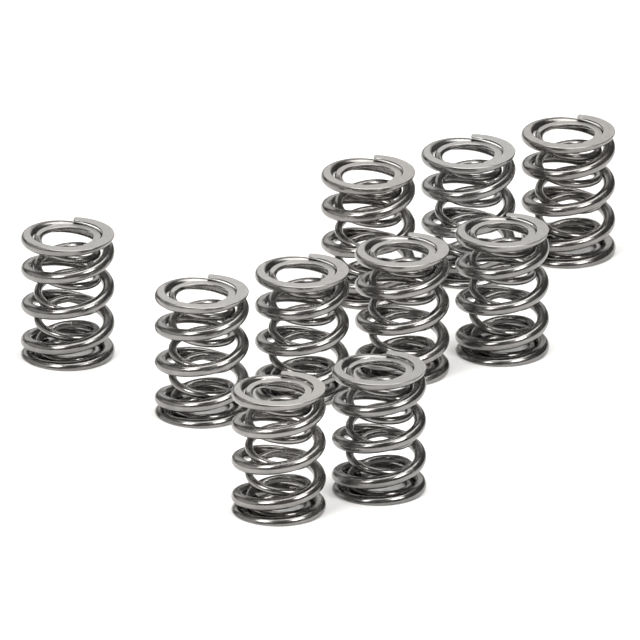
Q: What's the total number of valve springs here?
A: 10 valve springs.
